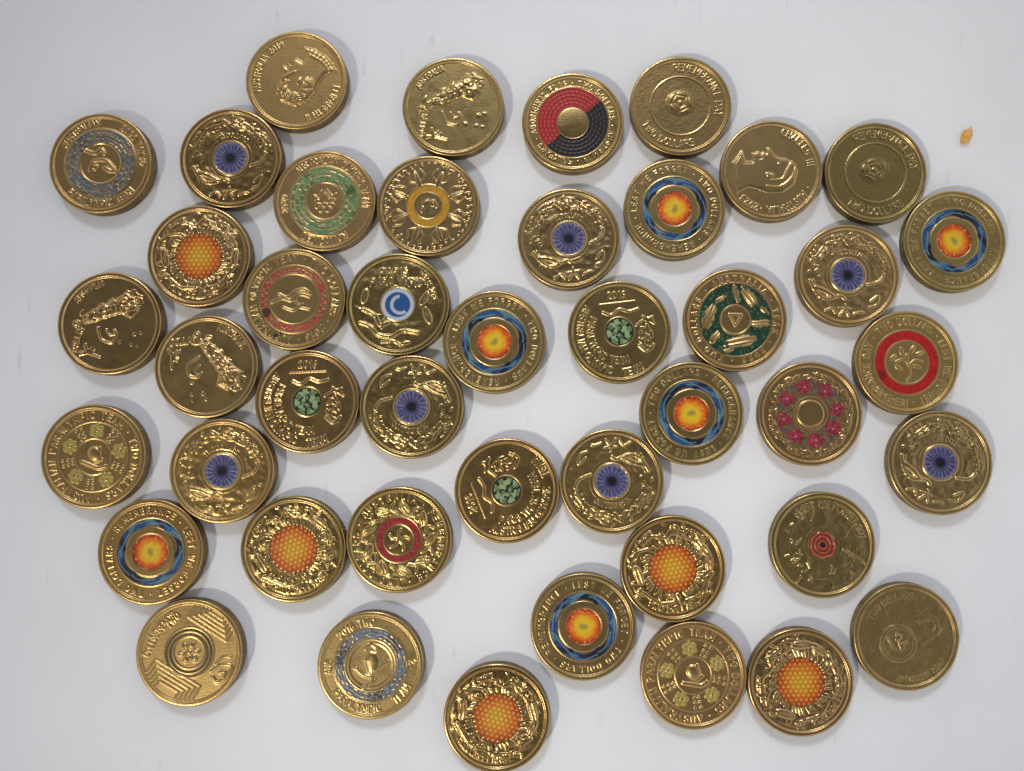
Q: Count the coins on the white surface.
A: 44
